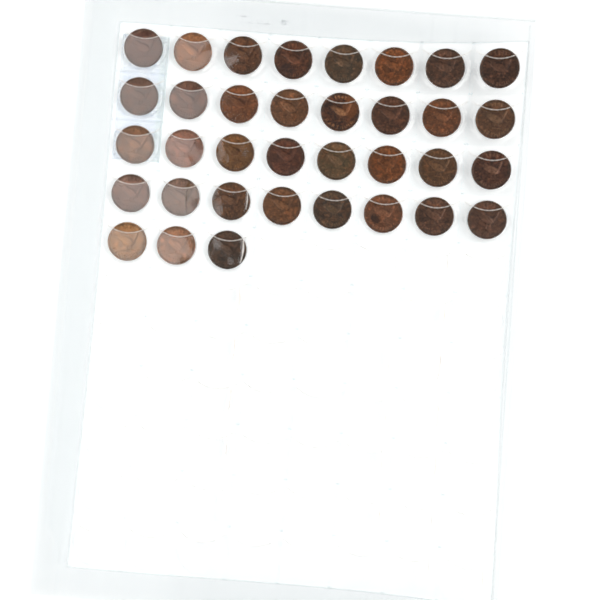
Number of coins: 35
